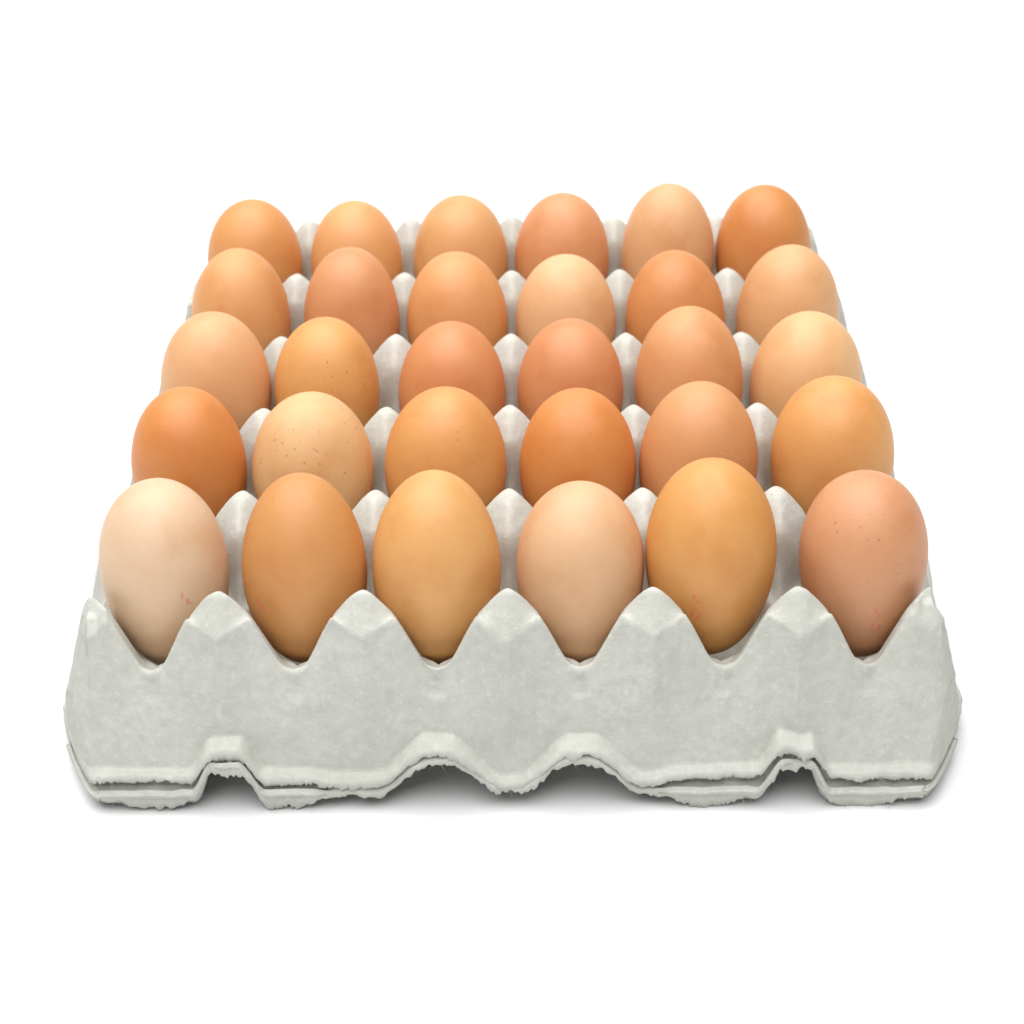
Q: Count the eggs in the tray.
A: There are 30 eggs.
